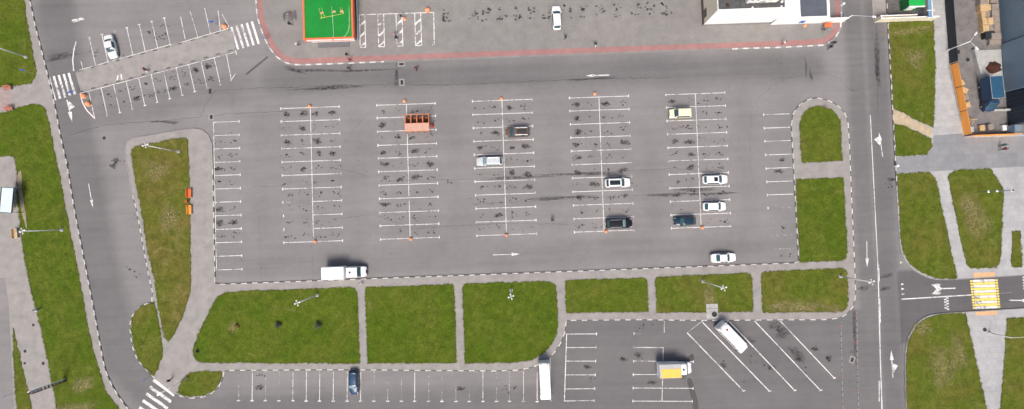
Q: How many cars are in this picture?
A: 12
